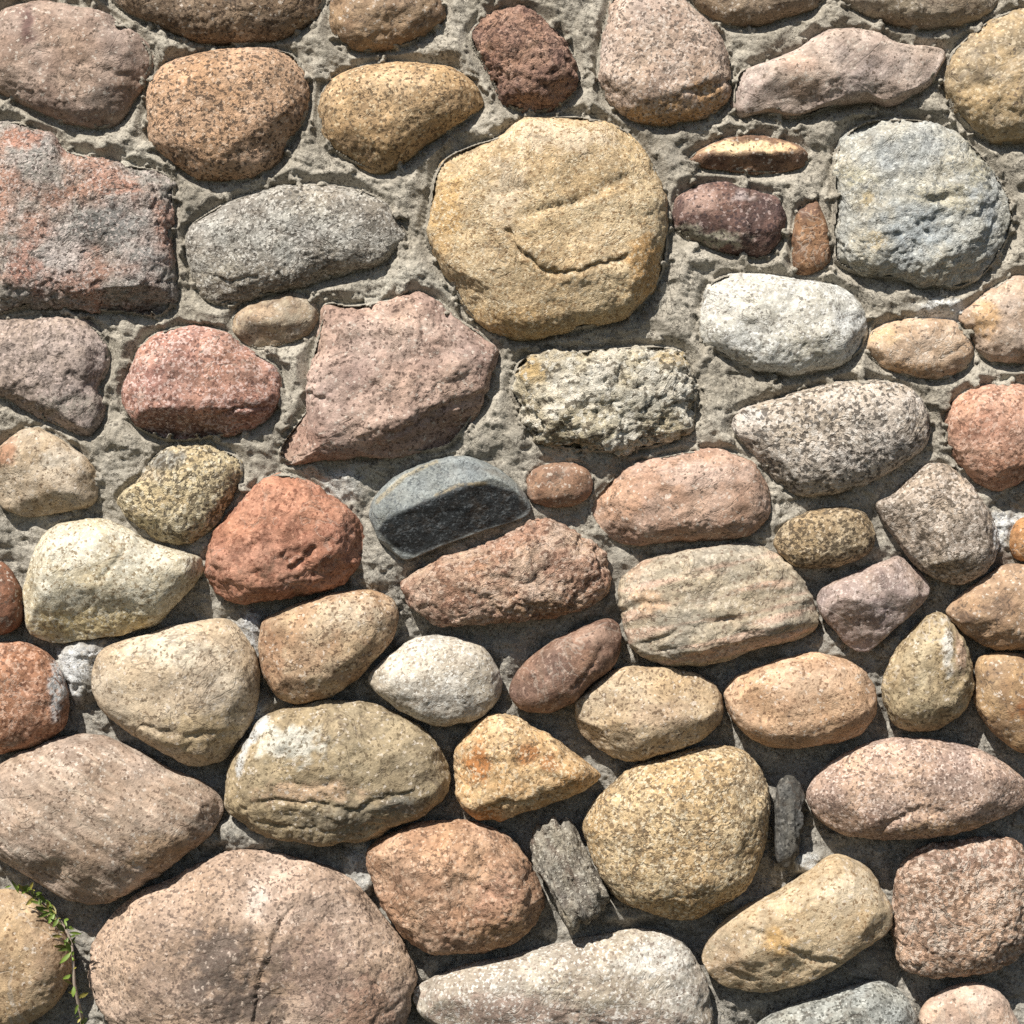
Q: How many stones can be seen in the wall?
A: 67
